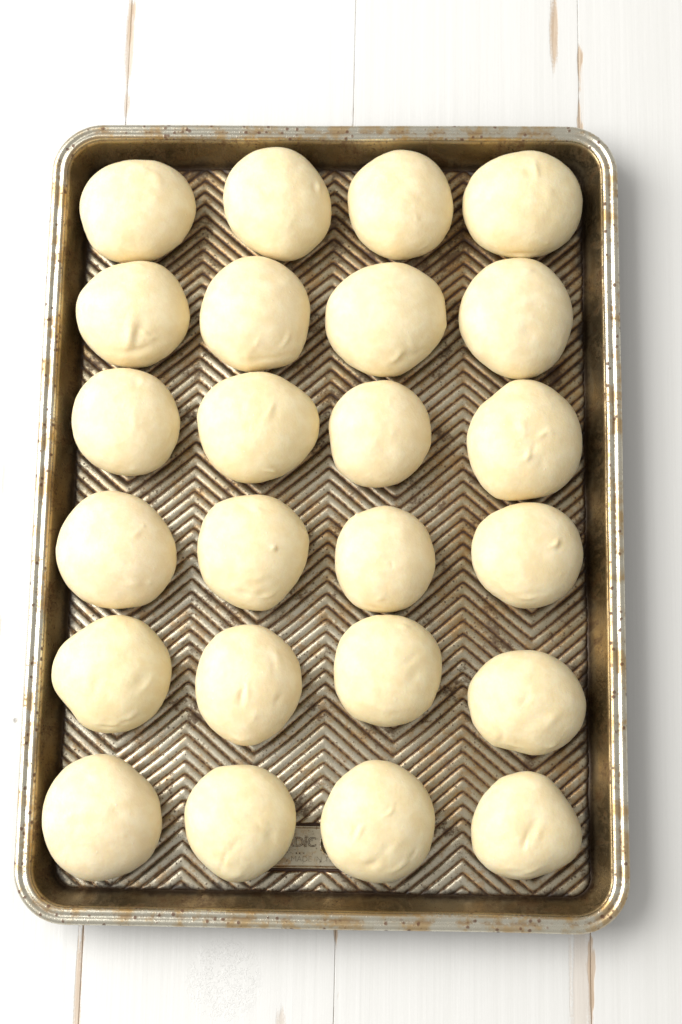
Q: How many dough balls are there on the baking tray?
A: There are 24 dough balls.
